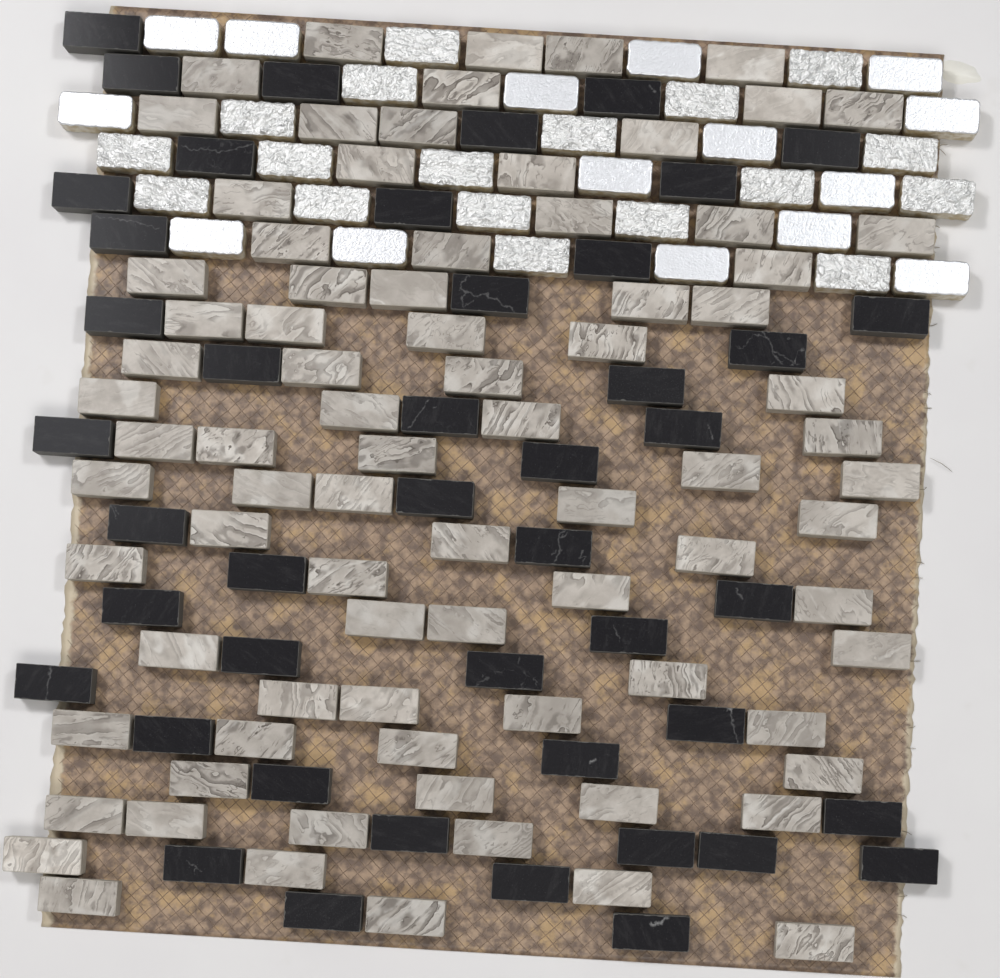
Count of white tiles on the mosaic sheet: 33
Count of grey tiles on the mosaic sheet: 82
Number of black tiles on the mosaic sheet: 45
